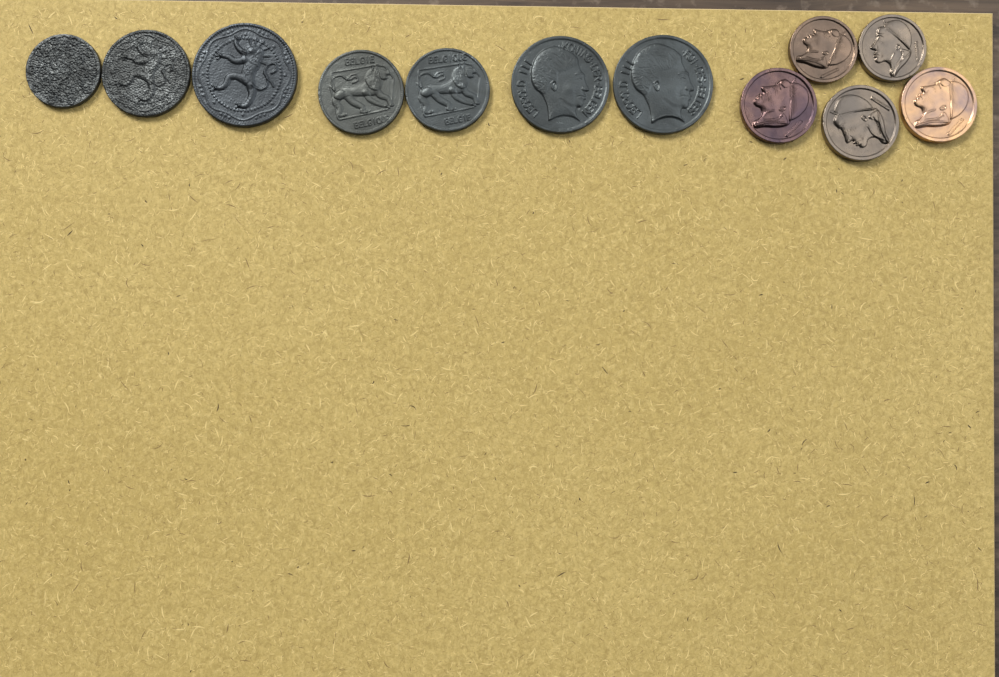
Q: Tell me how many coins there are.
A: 12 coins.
